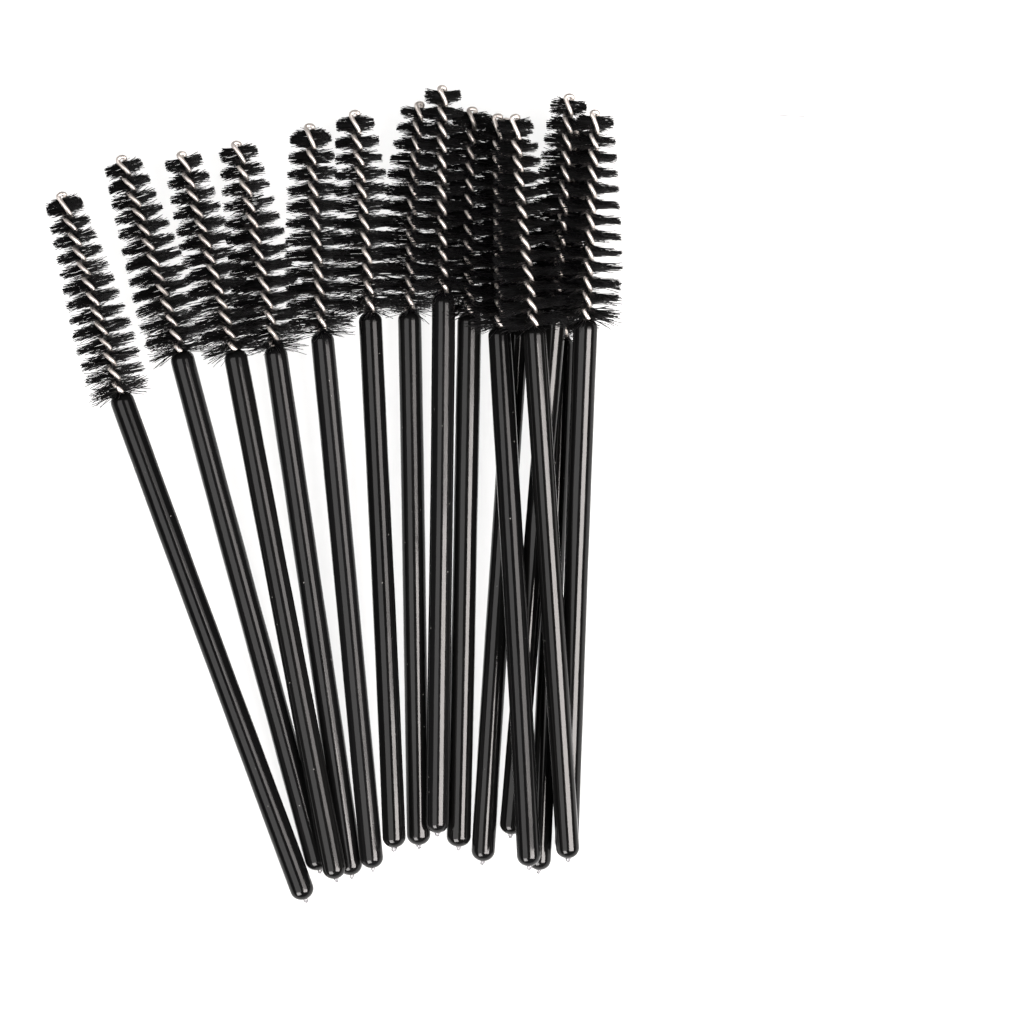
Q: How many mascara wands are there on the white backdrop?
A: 15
